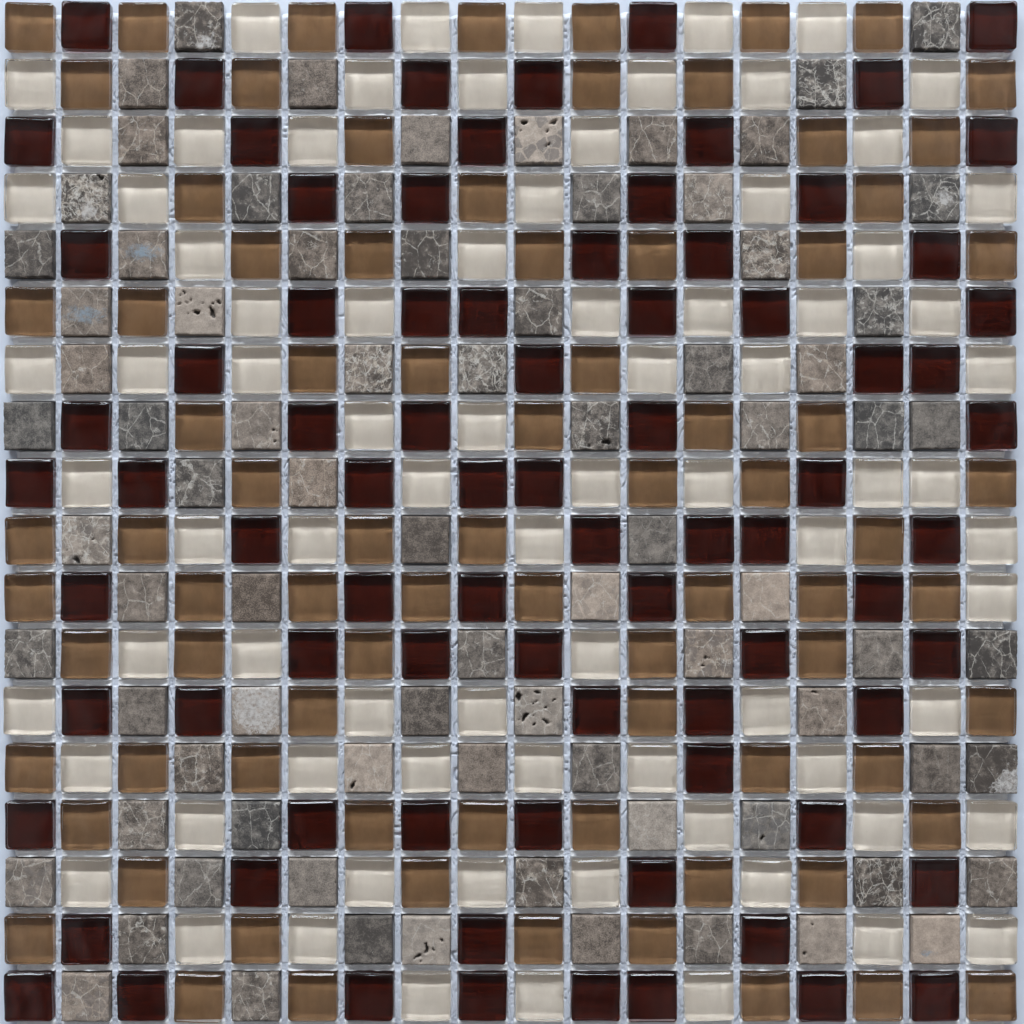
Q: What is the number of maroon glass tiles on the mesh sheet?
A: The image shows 82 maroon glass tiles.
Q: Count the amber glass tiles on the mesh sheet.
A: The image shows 81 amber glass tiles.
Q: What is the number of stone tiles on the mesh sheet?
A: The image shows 81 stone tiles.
